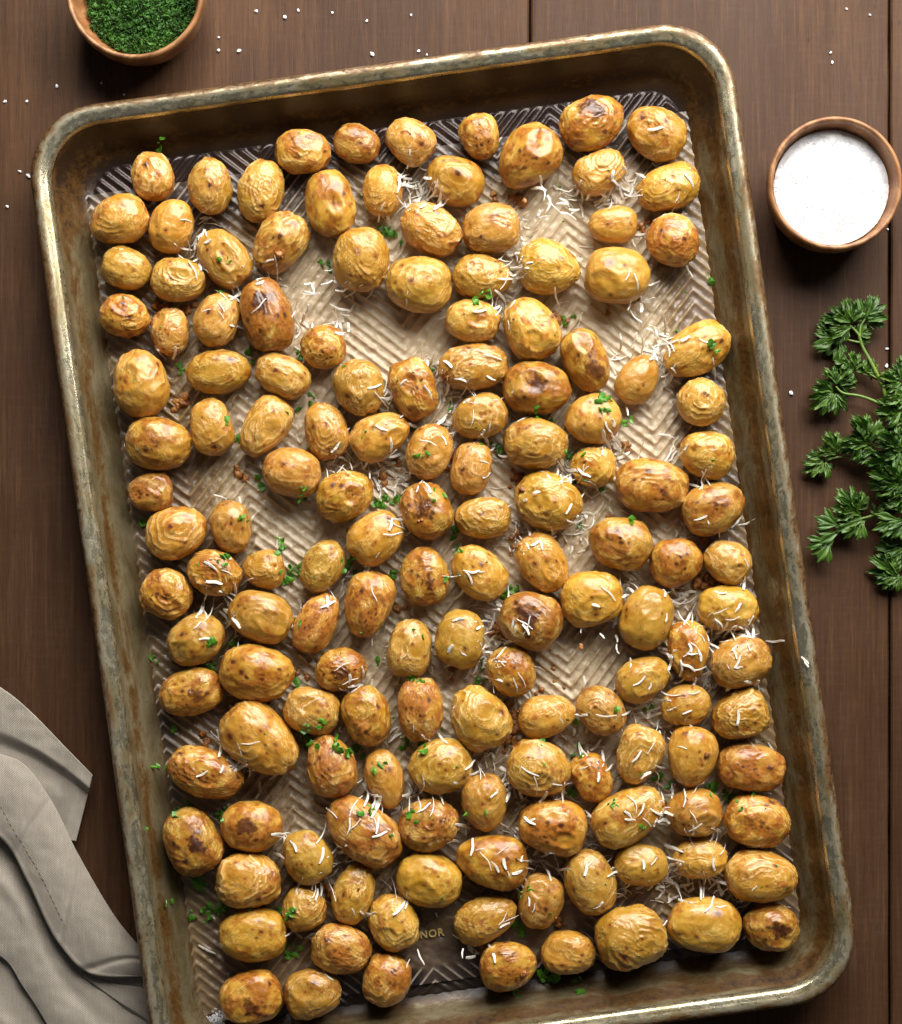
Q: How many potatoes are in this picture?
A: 148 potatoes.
